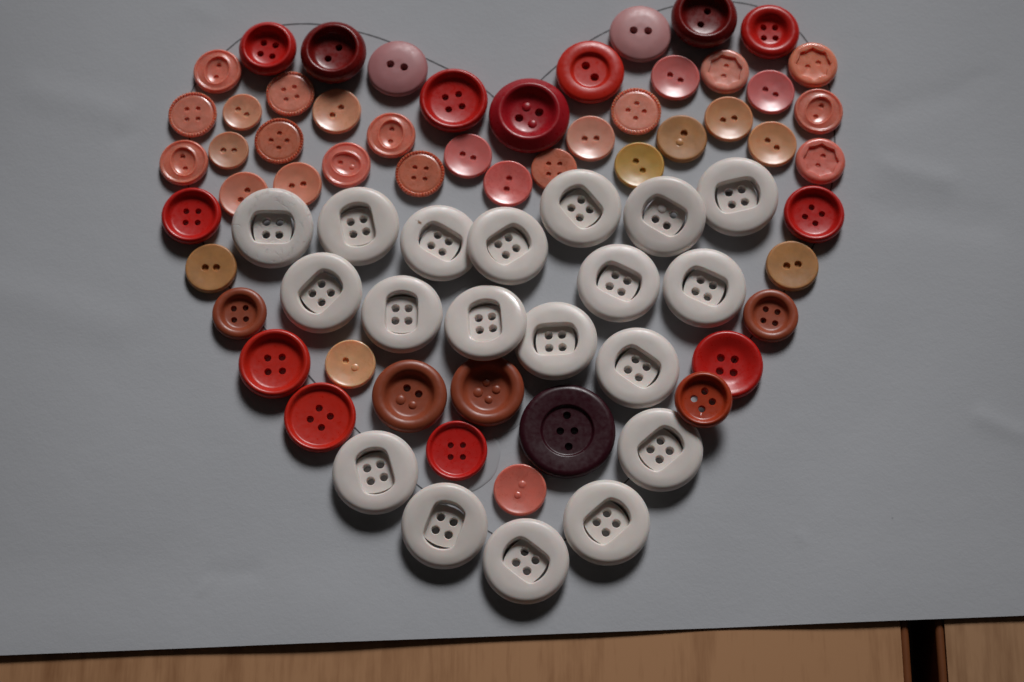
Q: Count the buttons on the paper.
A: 72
